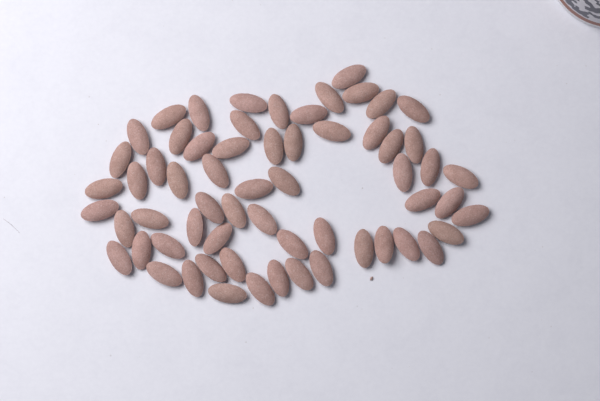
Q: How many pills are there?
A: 62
